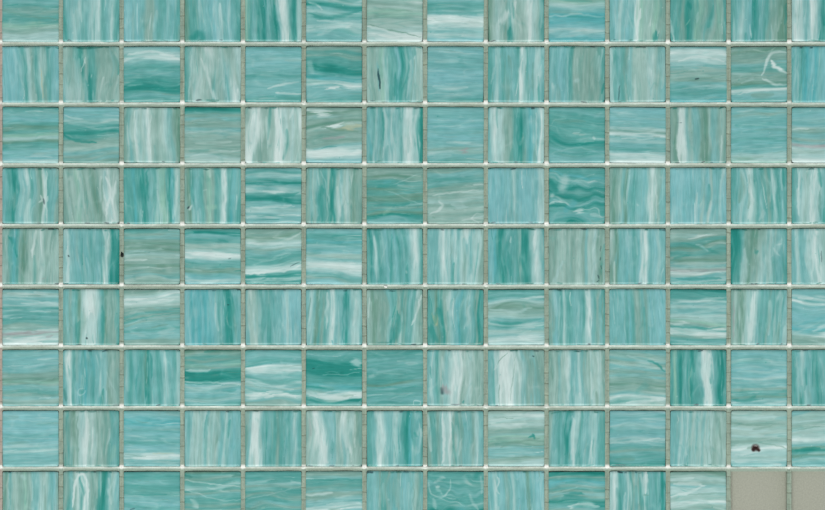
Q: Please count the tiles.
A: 124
